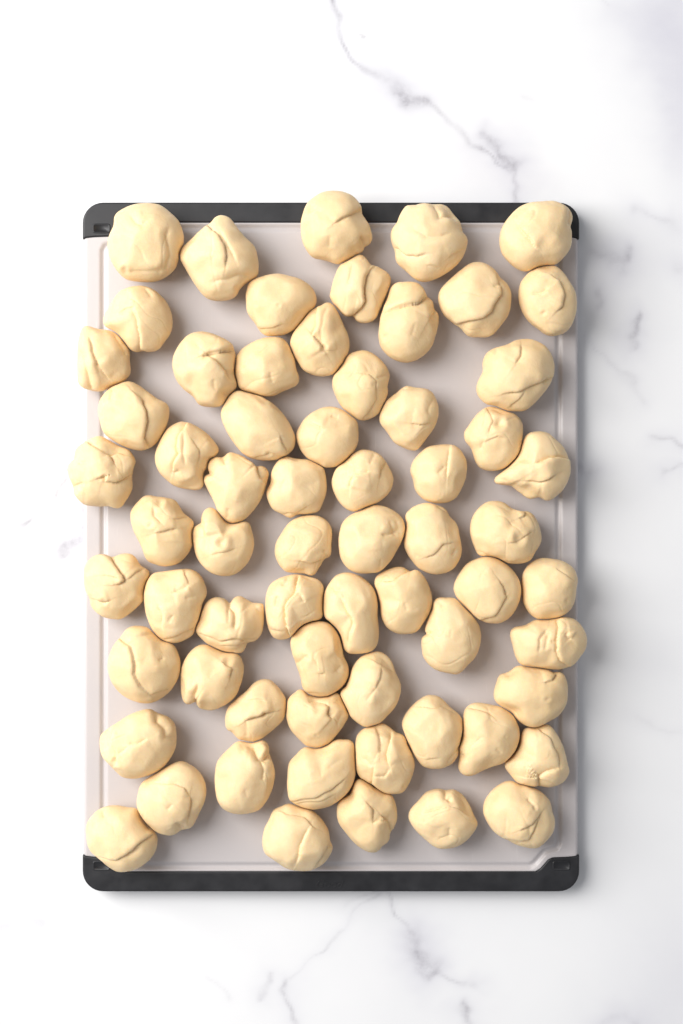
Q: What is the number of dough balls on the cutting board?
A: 65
